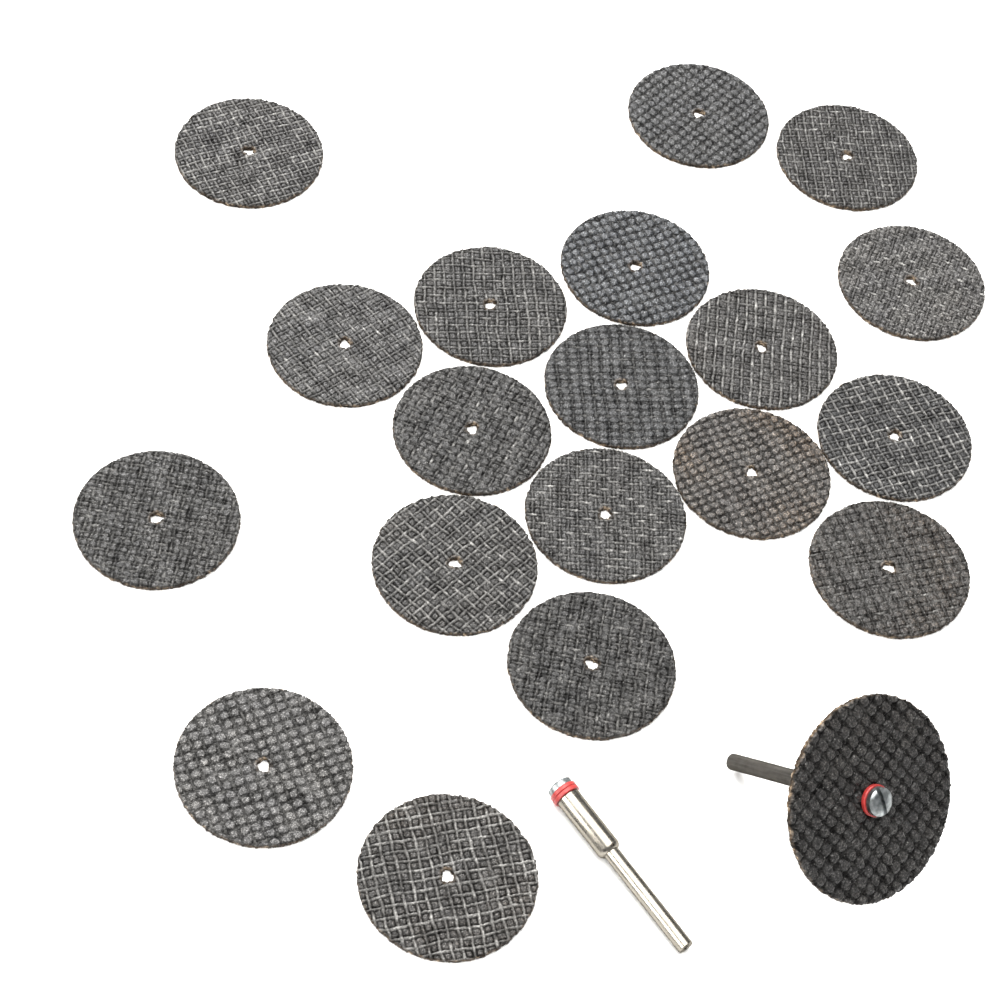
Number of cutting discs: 20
